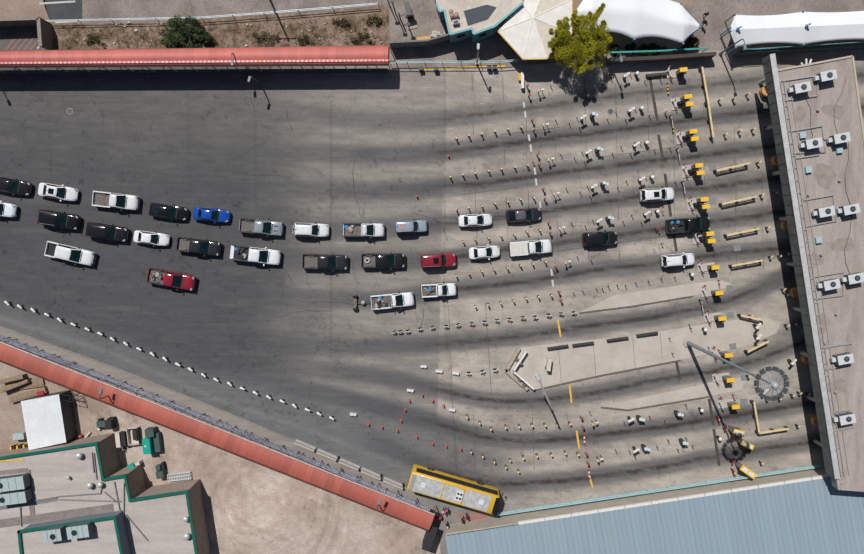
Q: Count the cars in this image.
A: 17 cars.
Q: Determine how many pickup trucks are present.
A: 13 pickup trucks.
